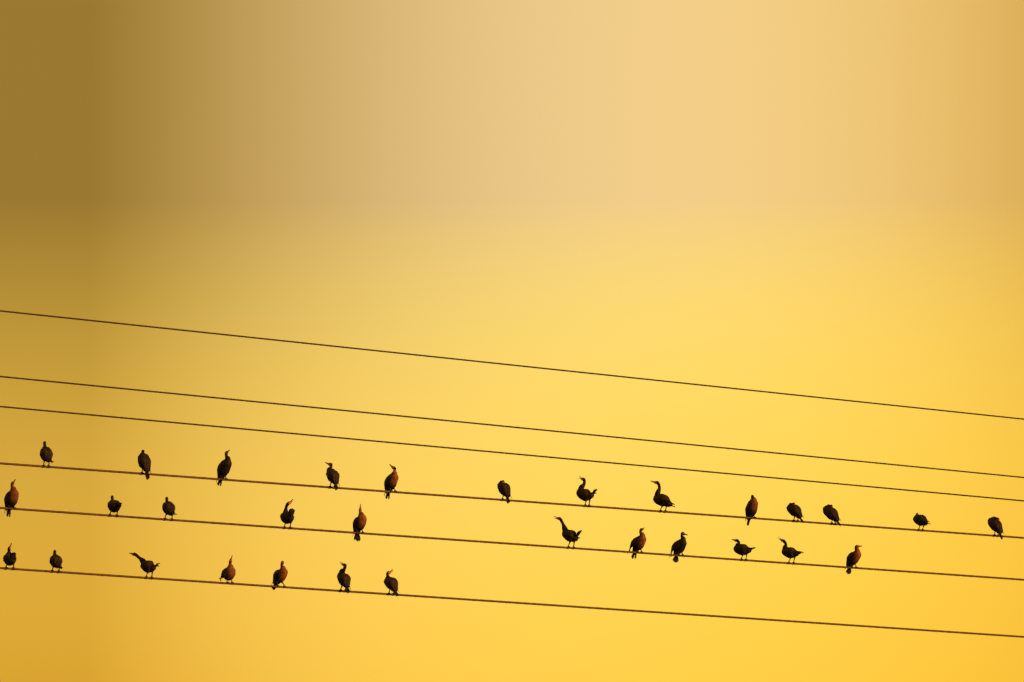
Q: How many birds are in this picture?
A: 31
